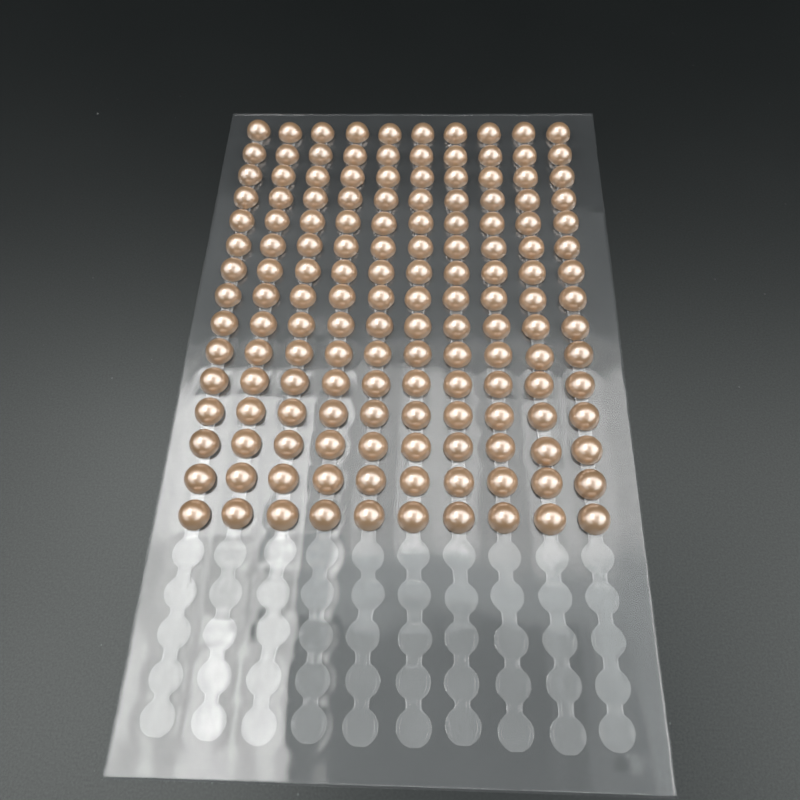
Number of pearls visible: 150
